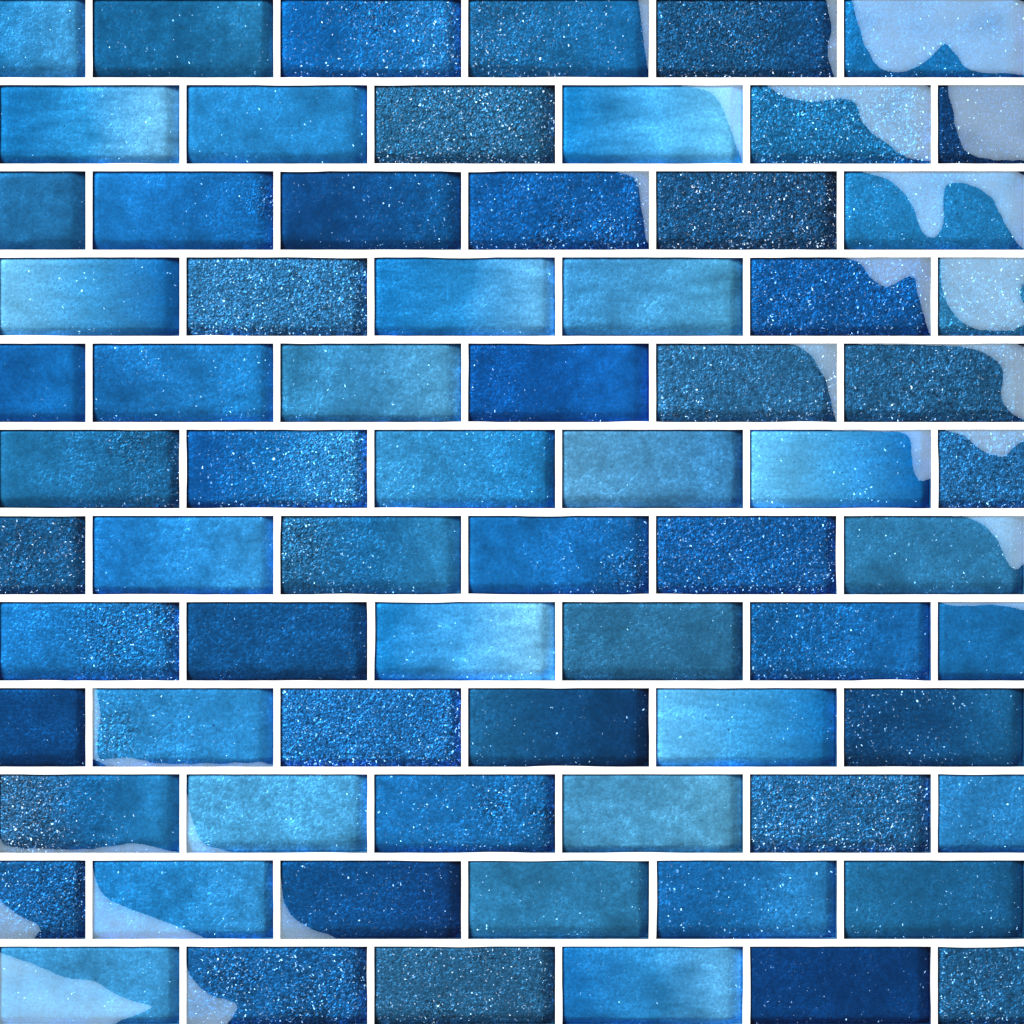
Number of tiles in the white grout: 72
